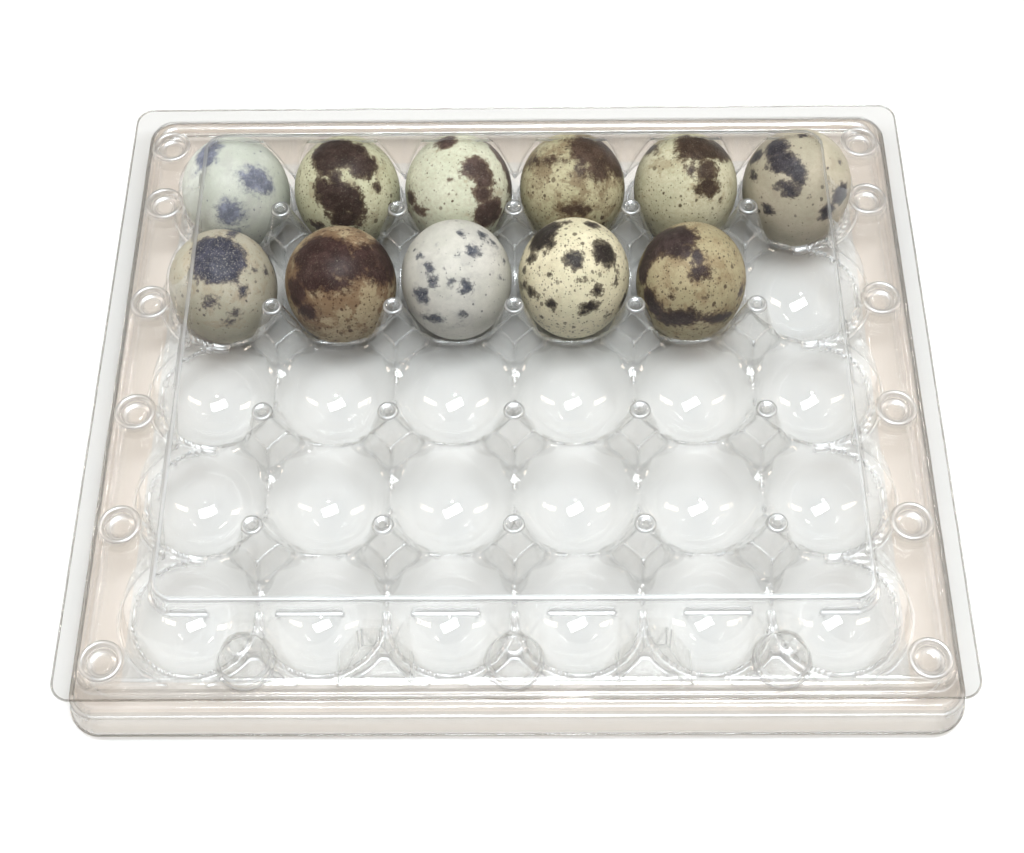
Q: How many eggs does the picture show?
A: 11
